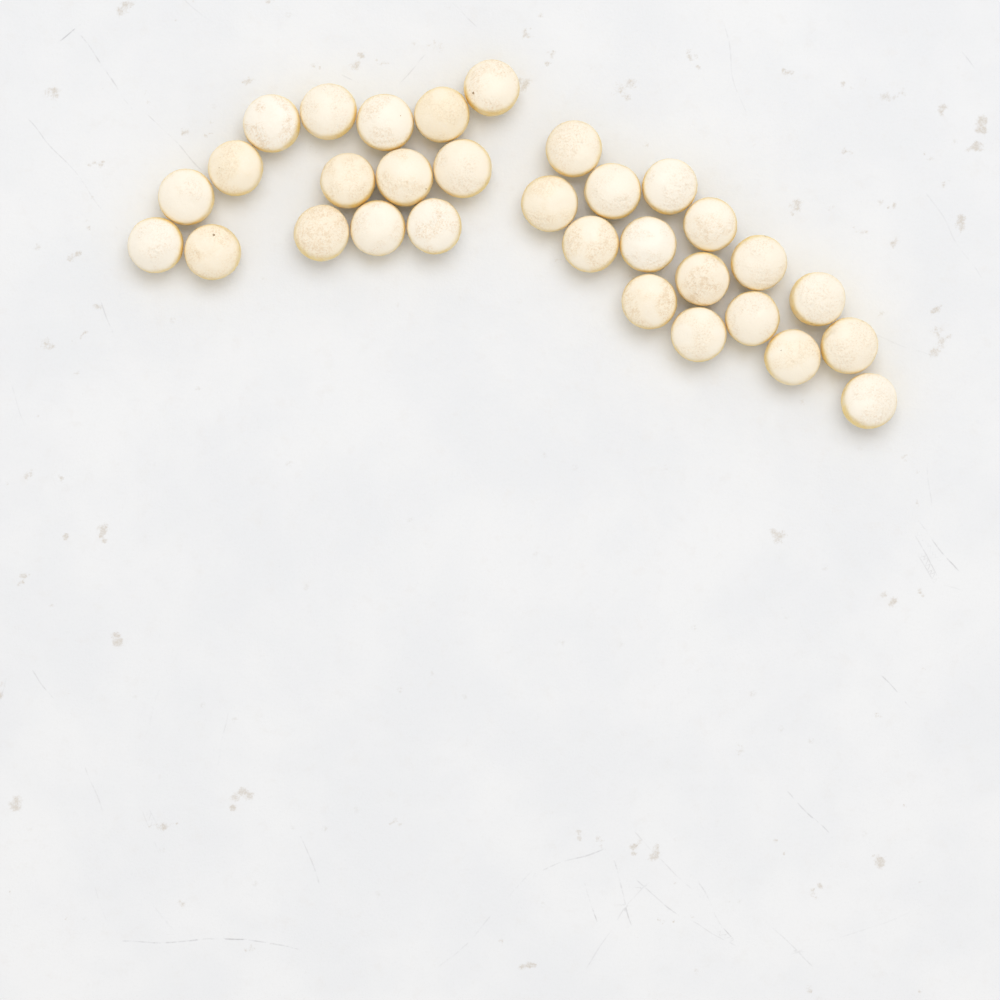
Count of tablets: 31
